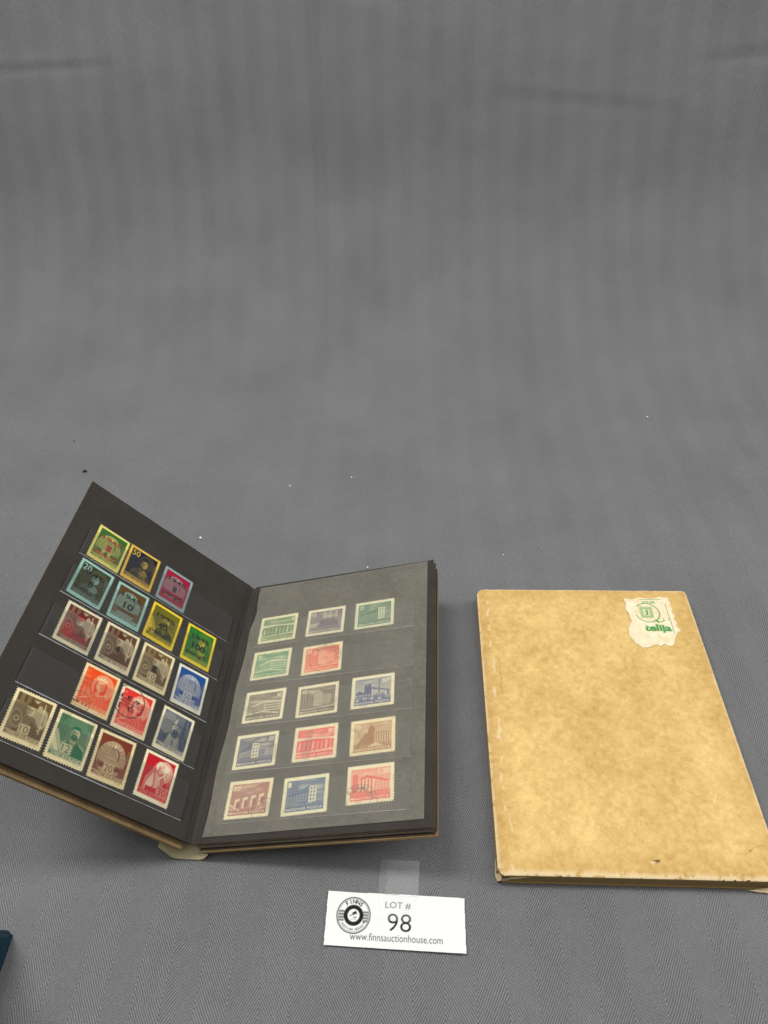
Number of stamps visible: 32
